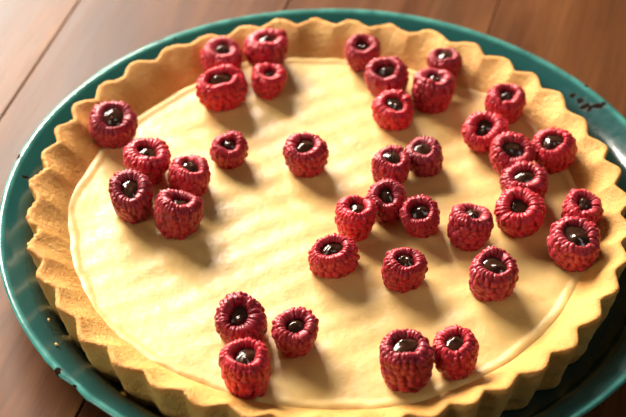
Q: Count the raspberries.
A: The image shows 38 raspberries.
